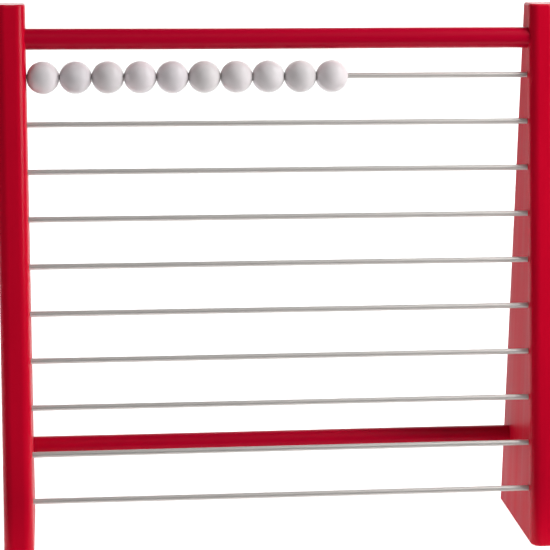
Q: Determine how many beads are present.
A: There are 10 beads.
